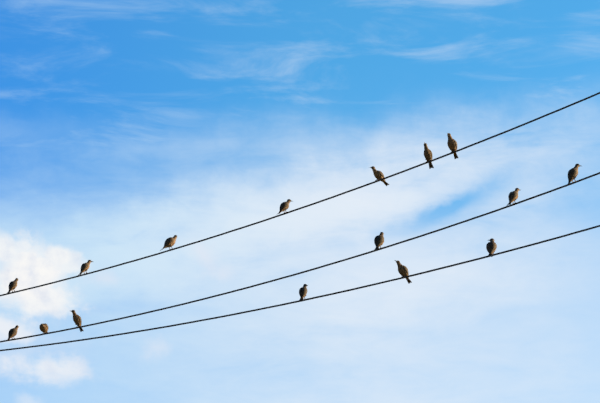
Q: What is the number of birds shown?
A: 16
